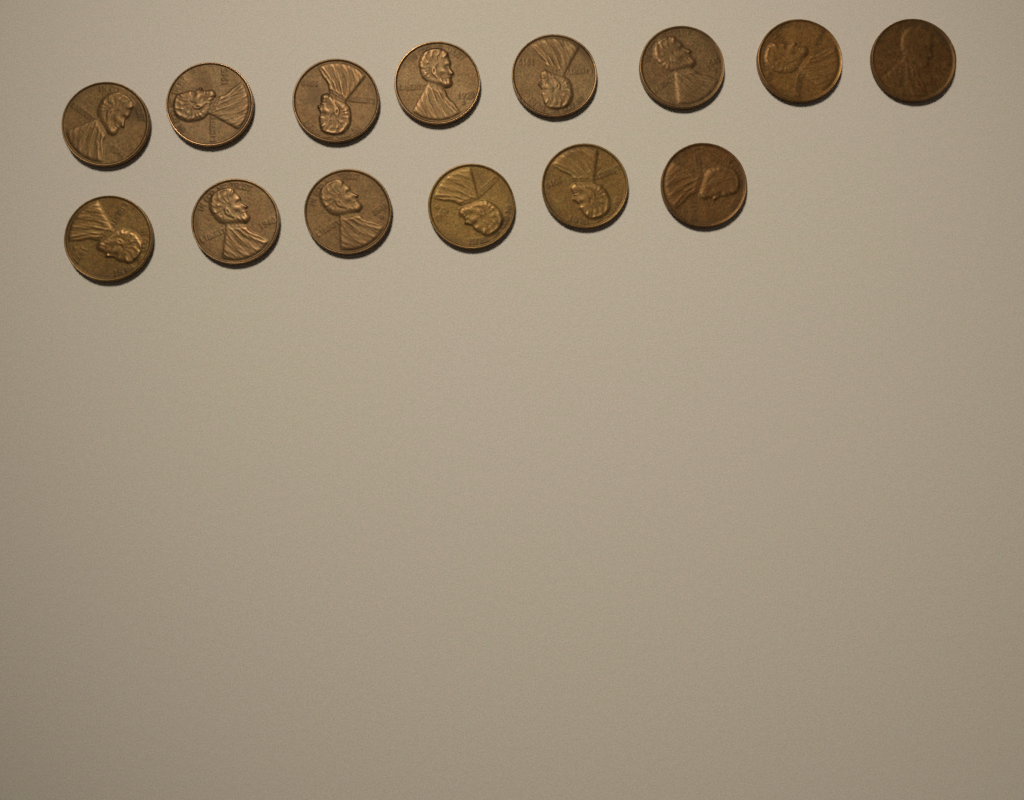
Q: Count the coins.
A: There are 14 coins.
